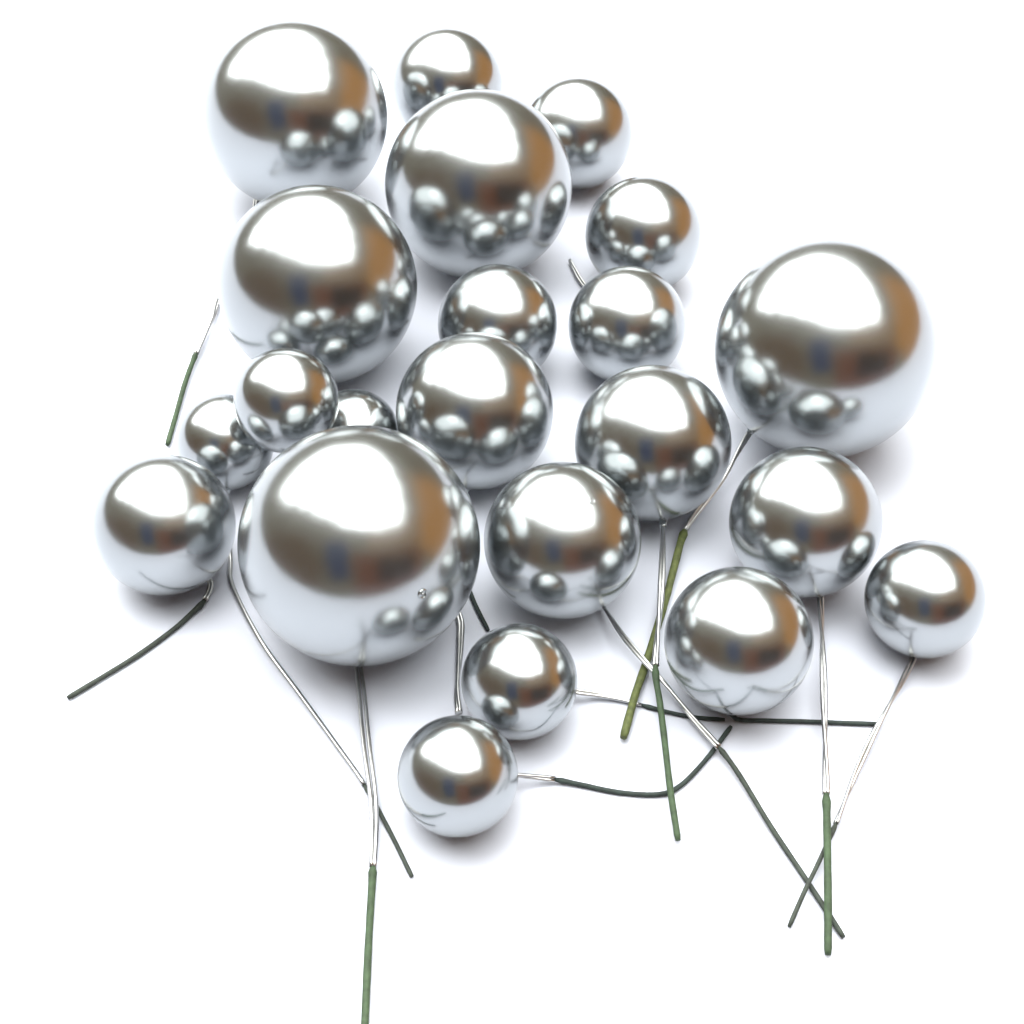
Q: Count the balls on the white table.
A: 22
